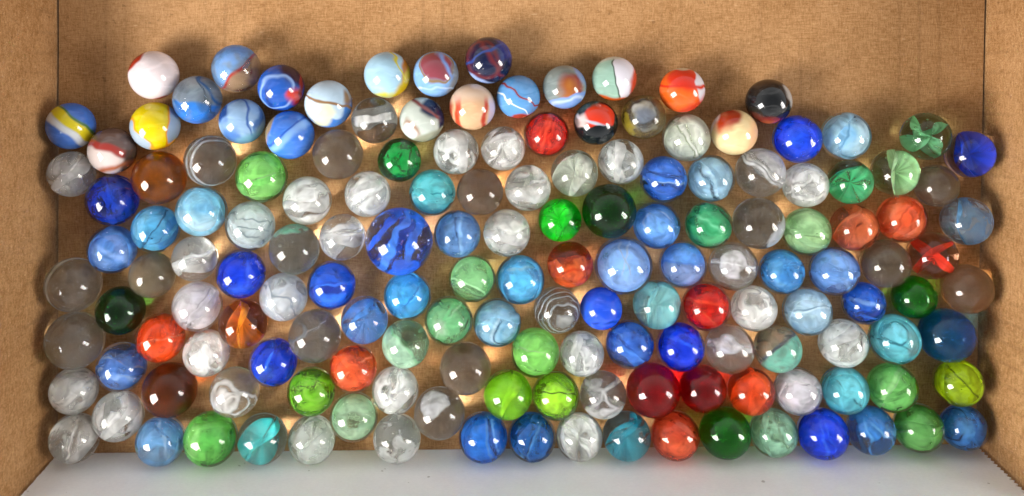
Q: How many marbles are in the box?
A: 156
